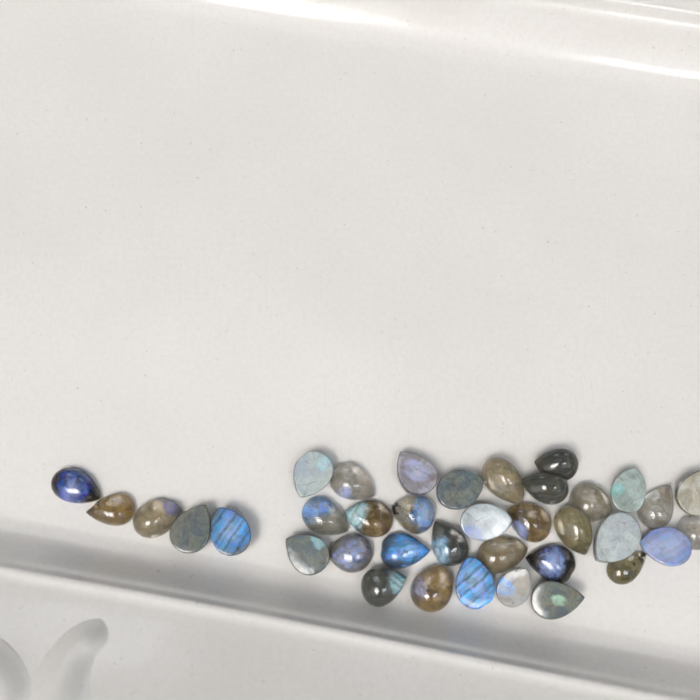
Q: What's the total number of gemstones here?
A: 37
